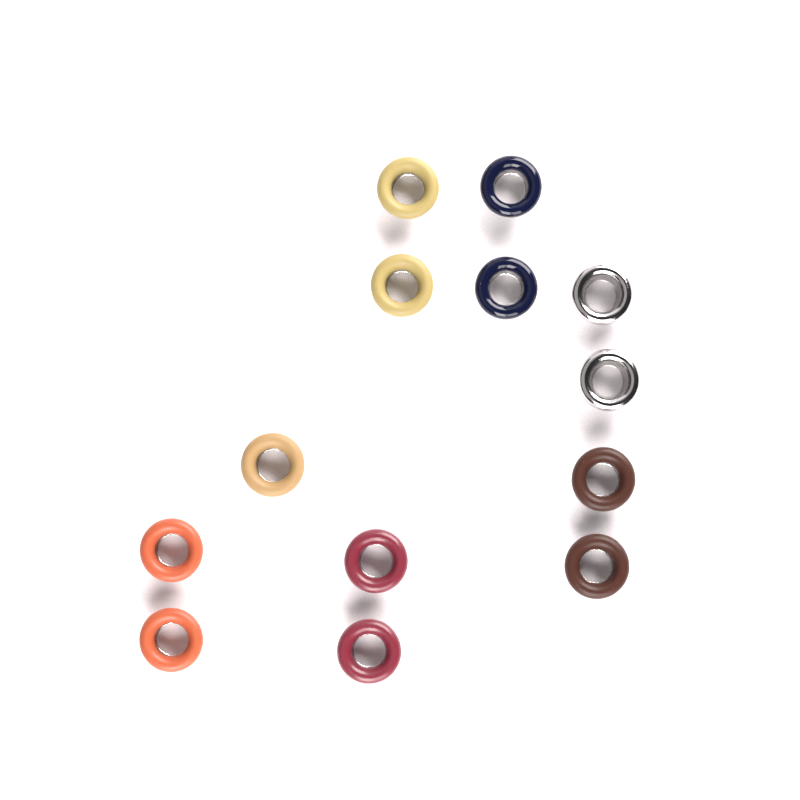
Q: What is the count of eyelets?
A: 13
